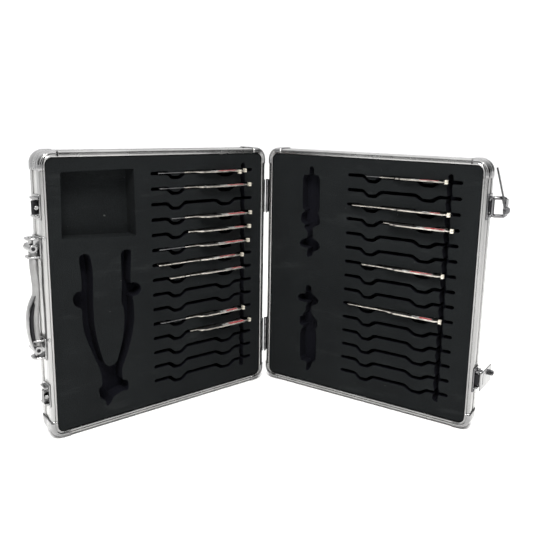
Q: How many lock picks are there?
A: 14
